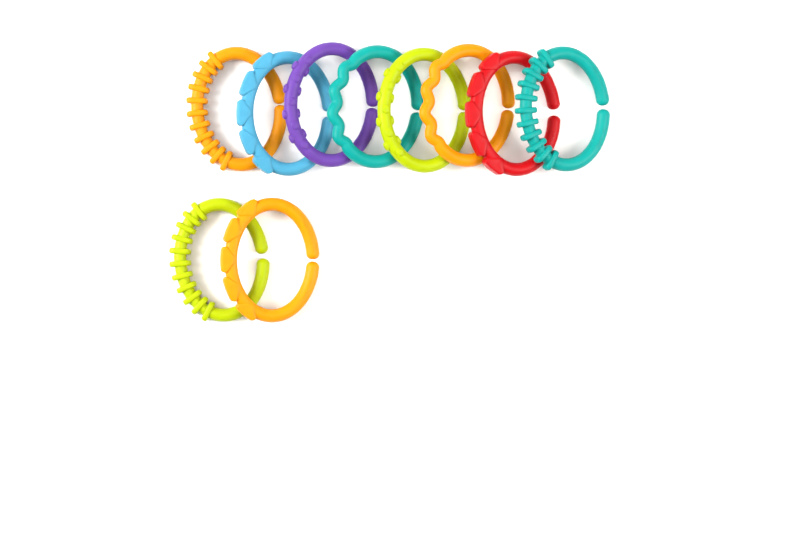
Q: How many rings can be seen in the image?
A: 10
